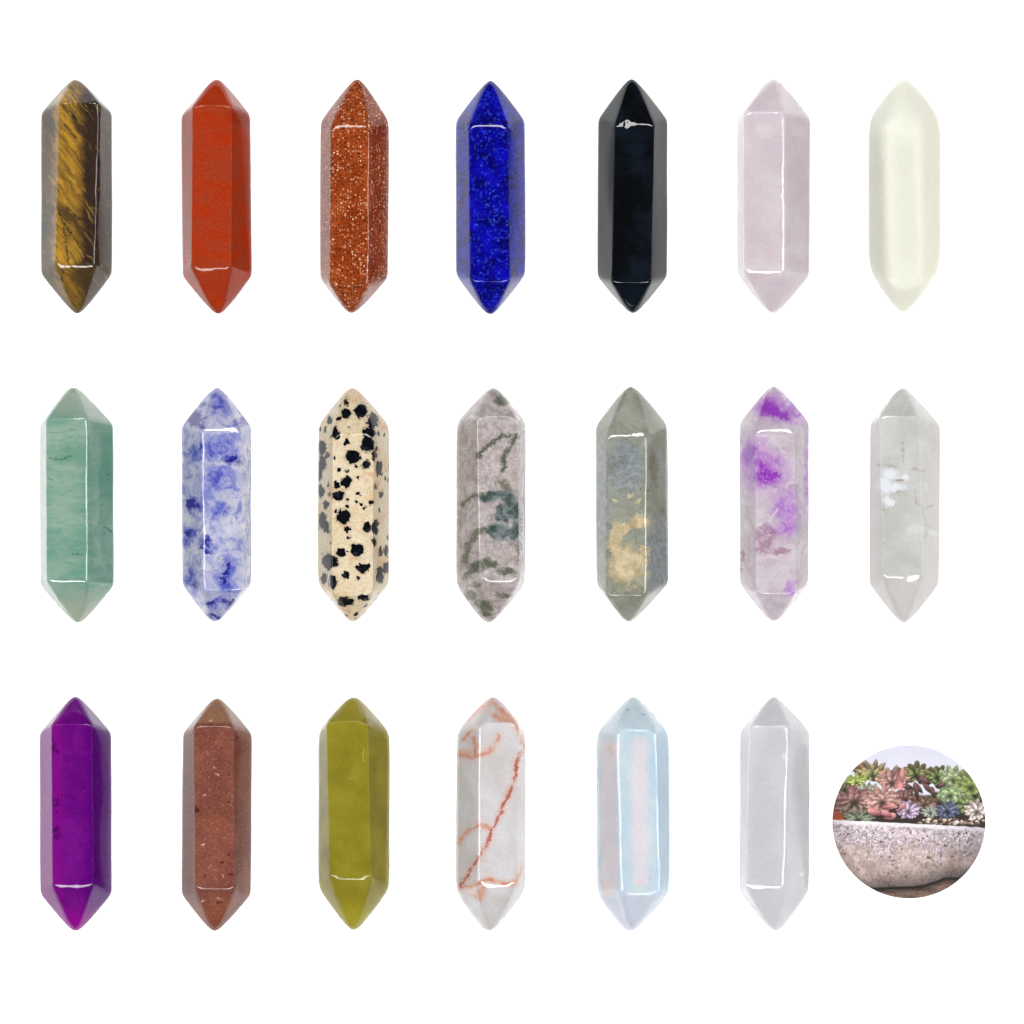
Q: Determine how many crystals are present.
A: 20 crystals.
